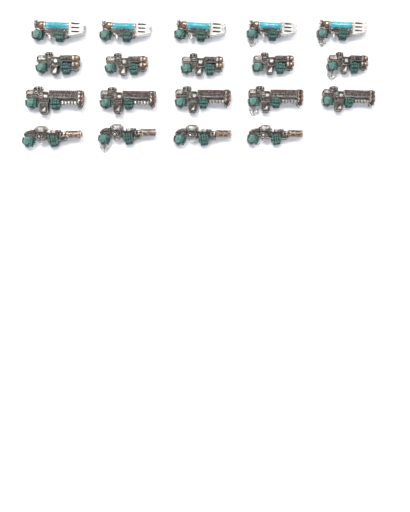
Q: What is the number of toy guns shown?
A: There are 19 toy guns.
